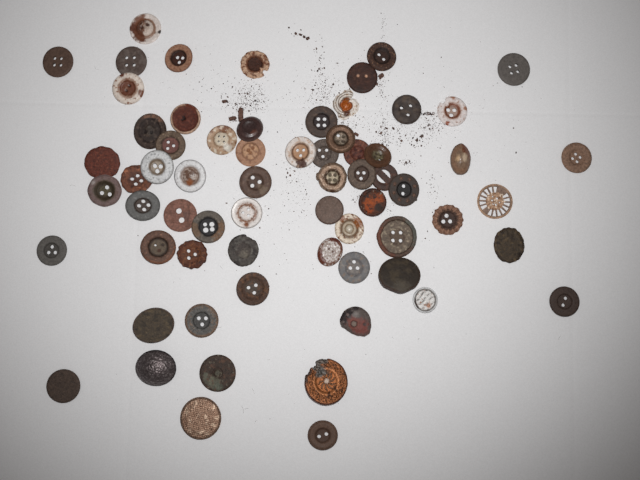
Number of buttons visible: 66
